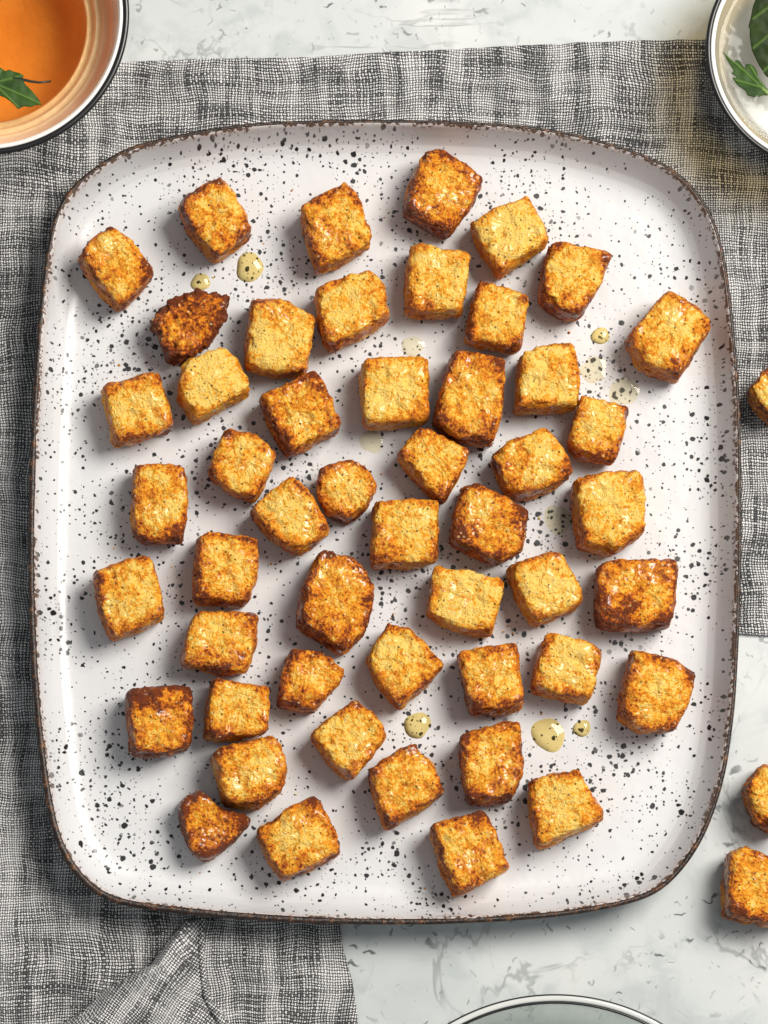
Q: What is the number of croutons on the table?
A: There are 53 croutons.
